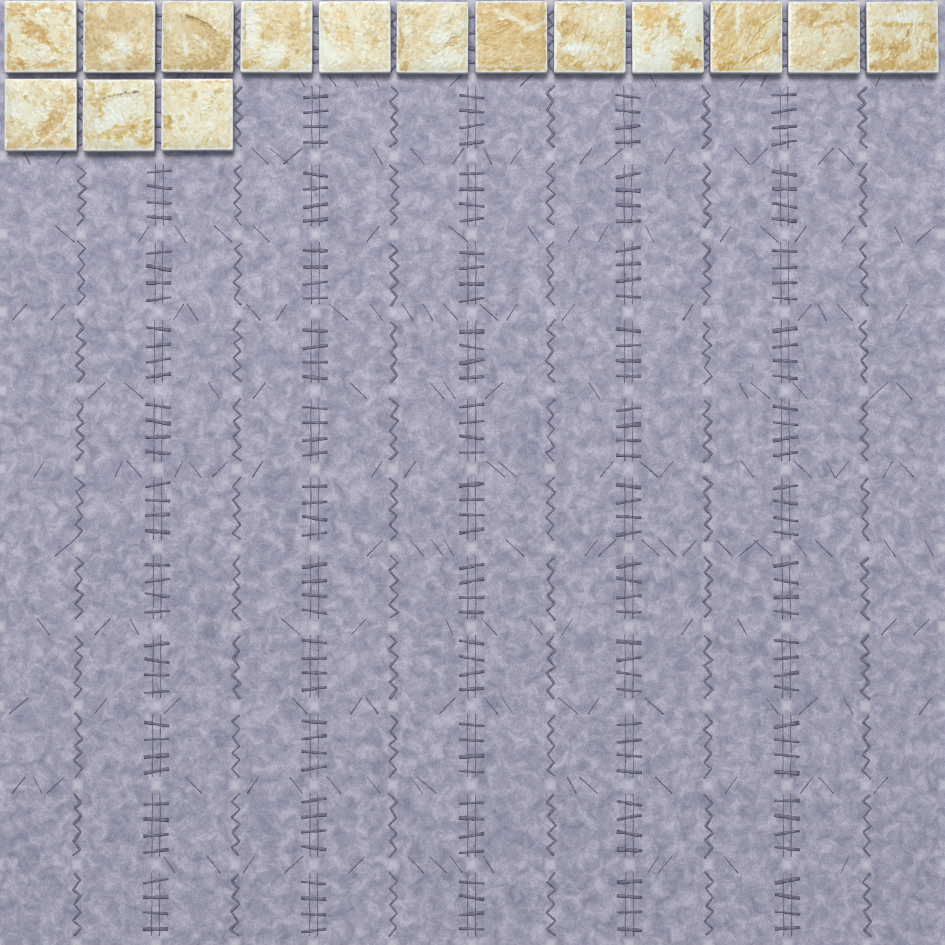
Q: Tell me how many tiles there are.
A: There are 15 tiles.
